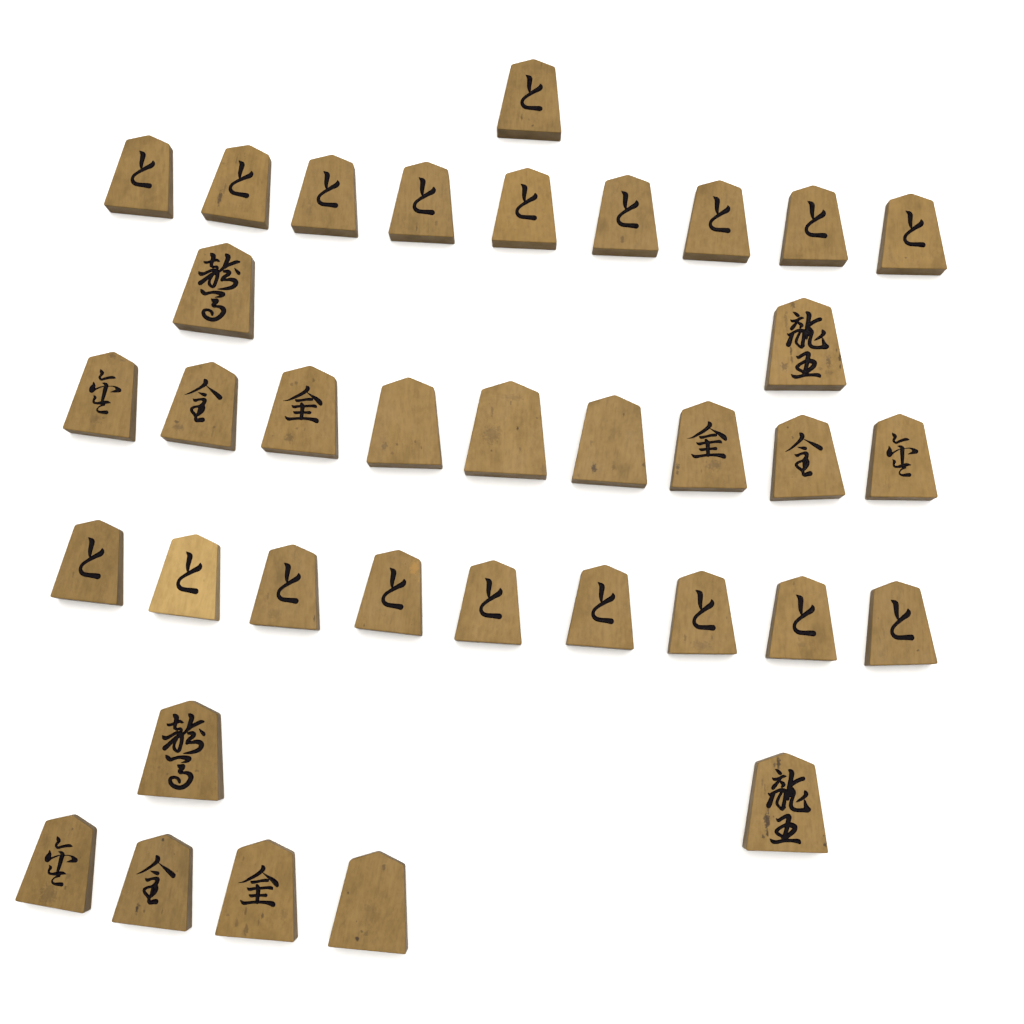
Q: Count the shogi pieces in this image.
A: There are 36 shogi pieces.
